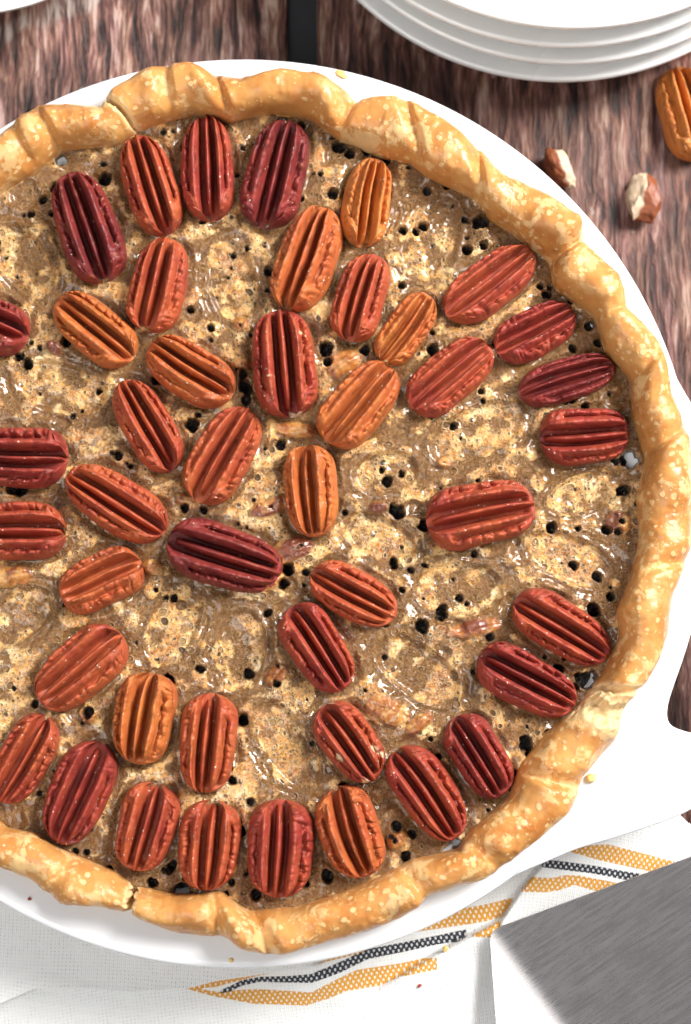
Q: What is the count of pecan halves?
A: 45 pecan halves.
